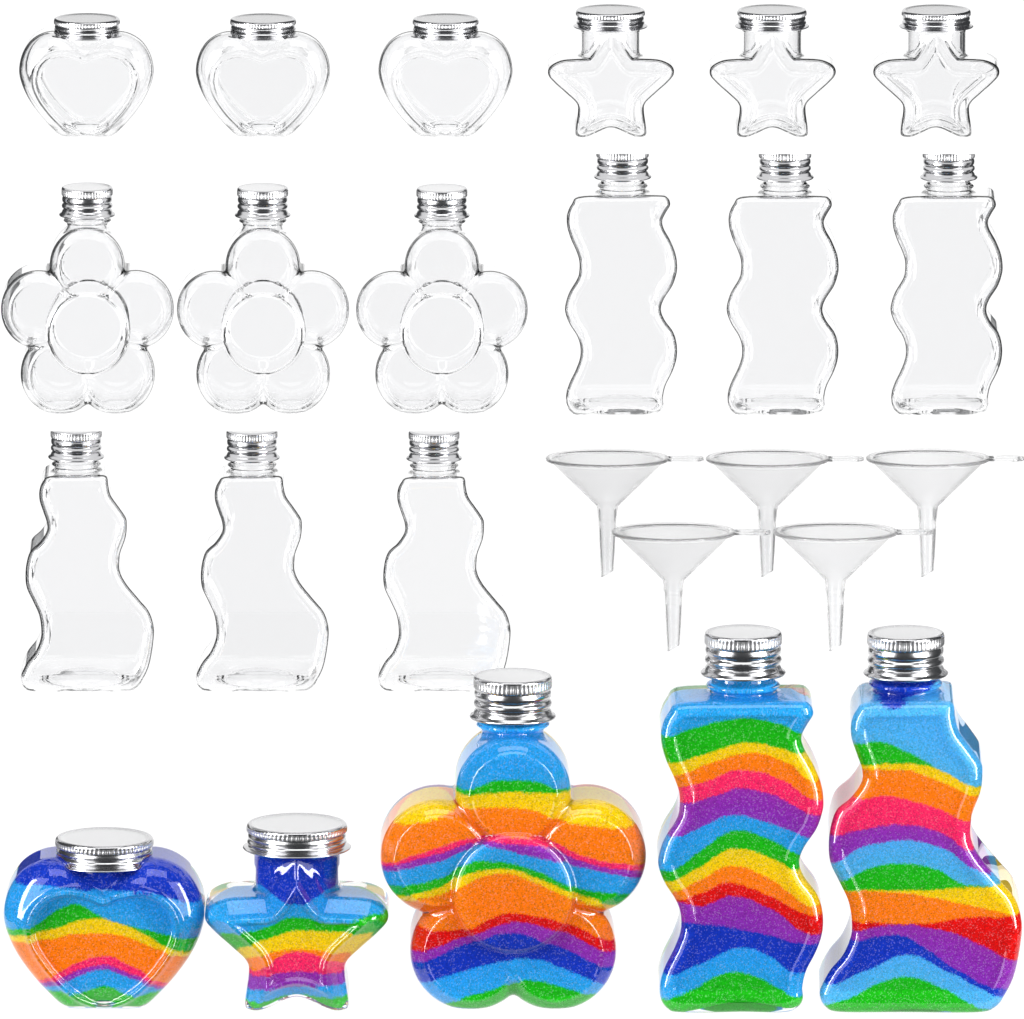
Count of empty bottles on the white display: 15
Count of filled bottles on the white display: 5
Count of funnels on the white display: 5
